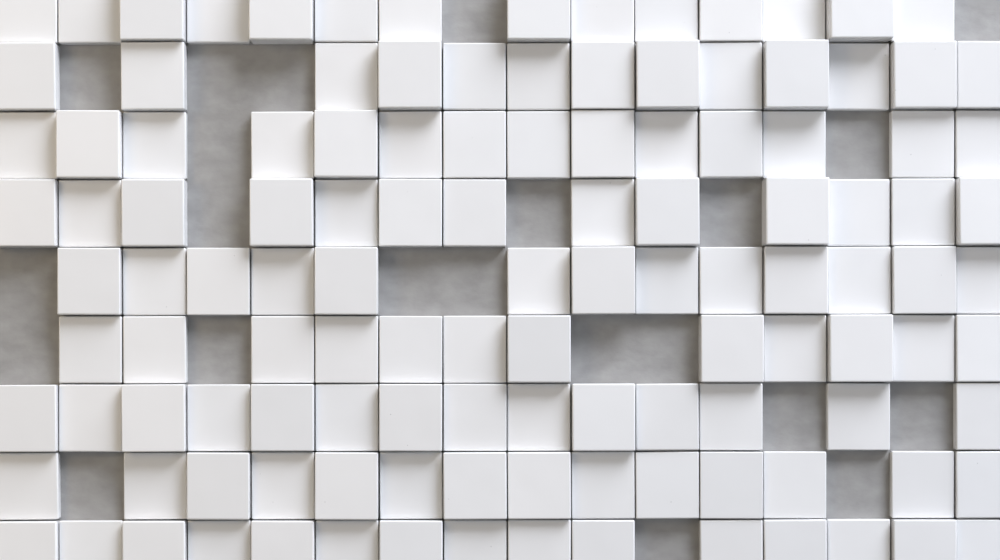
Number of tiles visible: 122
